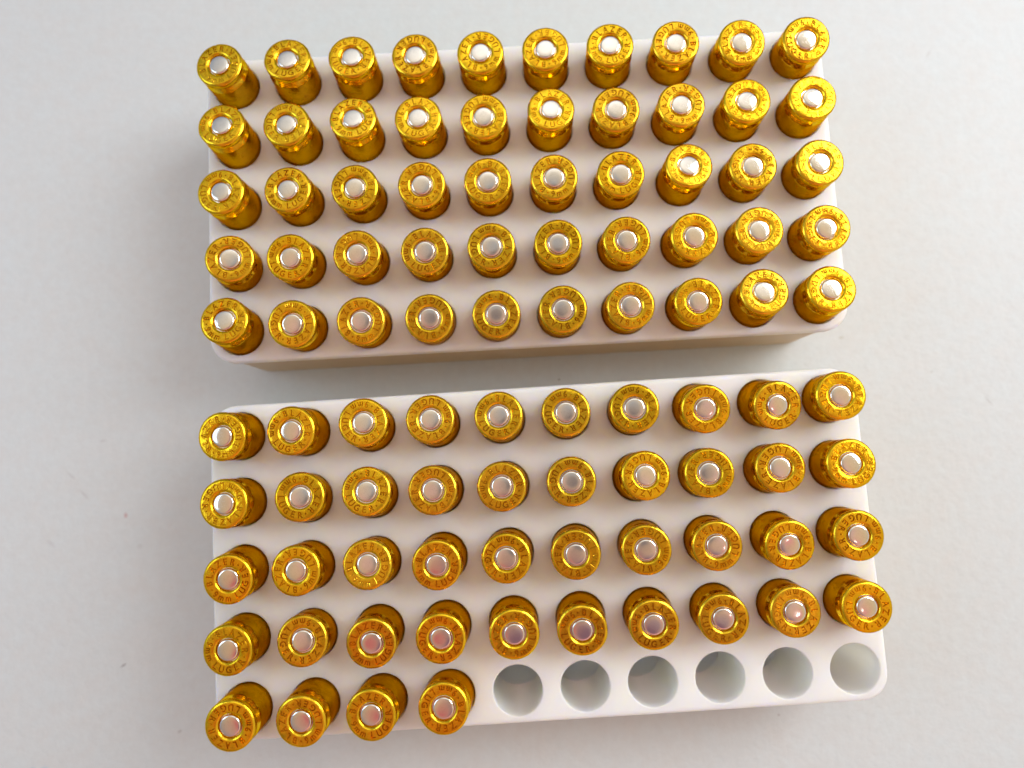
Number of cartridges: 94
